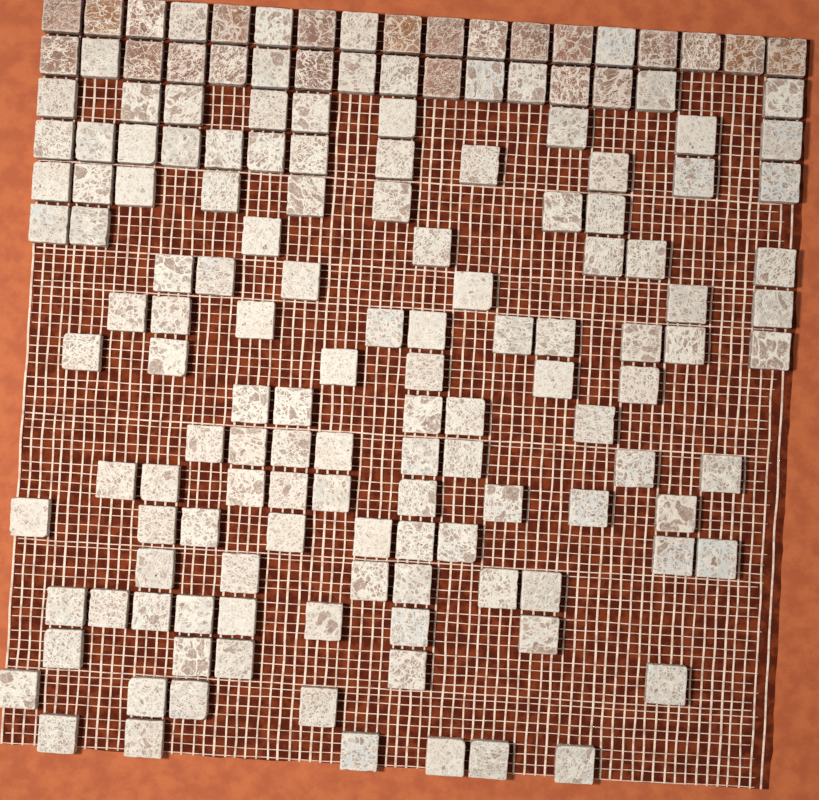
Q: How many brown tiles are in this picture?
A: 22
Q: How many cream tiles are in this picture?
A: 130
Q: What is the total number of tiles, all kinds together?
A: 152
